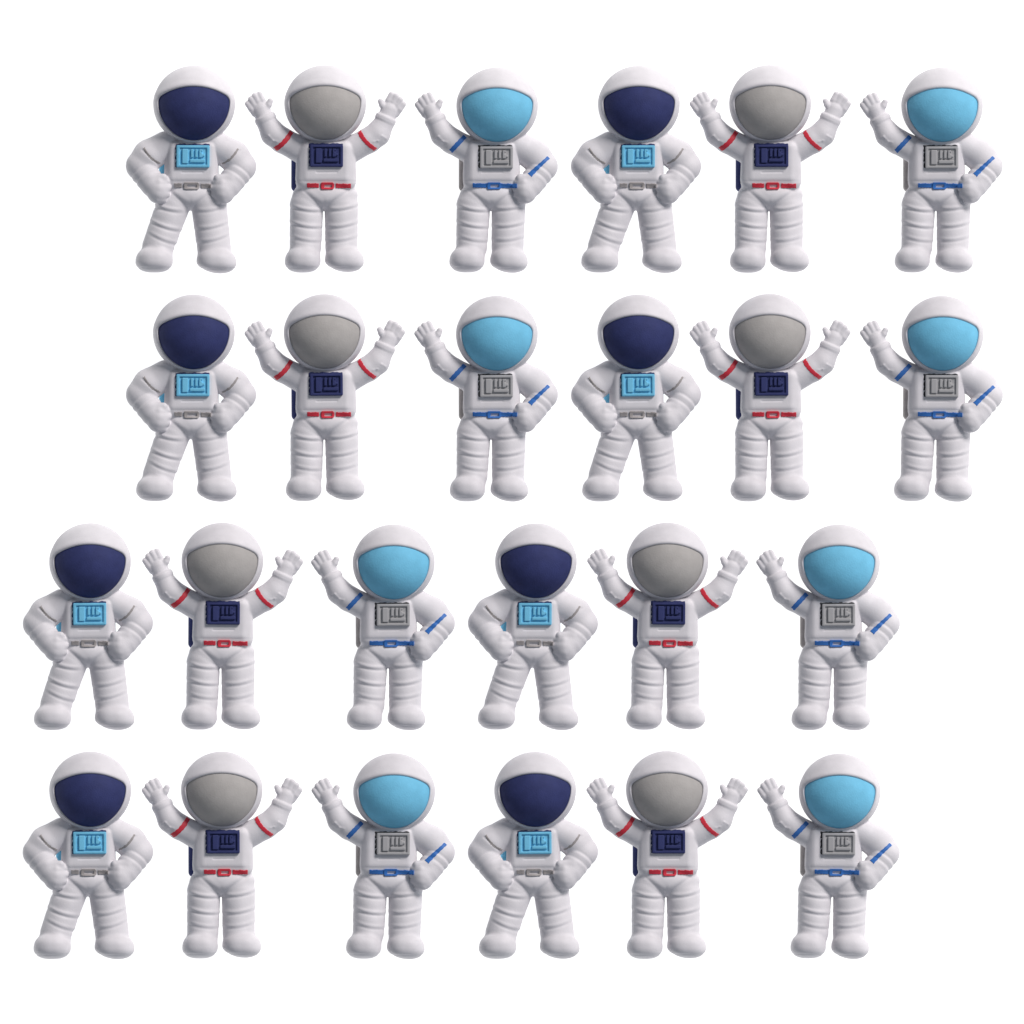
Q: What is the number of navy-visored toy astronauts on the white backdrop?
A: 8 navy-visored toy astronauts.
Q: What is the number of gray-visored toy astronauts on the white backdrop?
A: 8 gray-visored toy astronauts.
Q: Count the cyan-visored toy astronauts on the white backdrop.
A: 8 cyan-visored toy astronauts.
